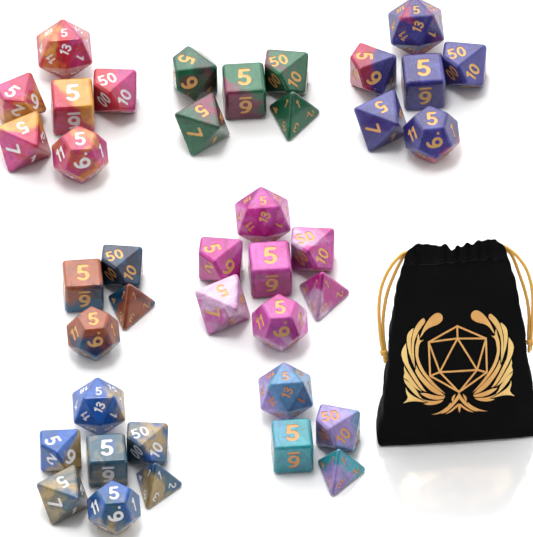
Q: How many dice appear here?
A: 39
